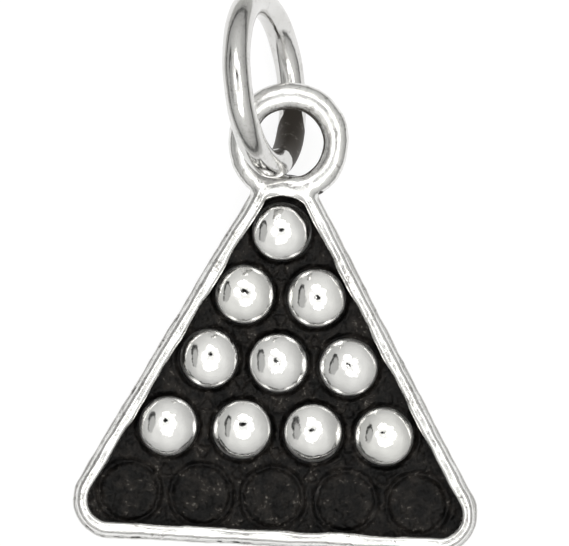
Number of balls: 10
